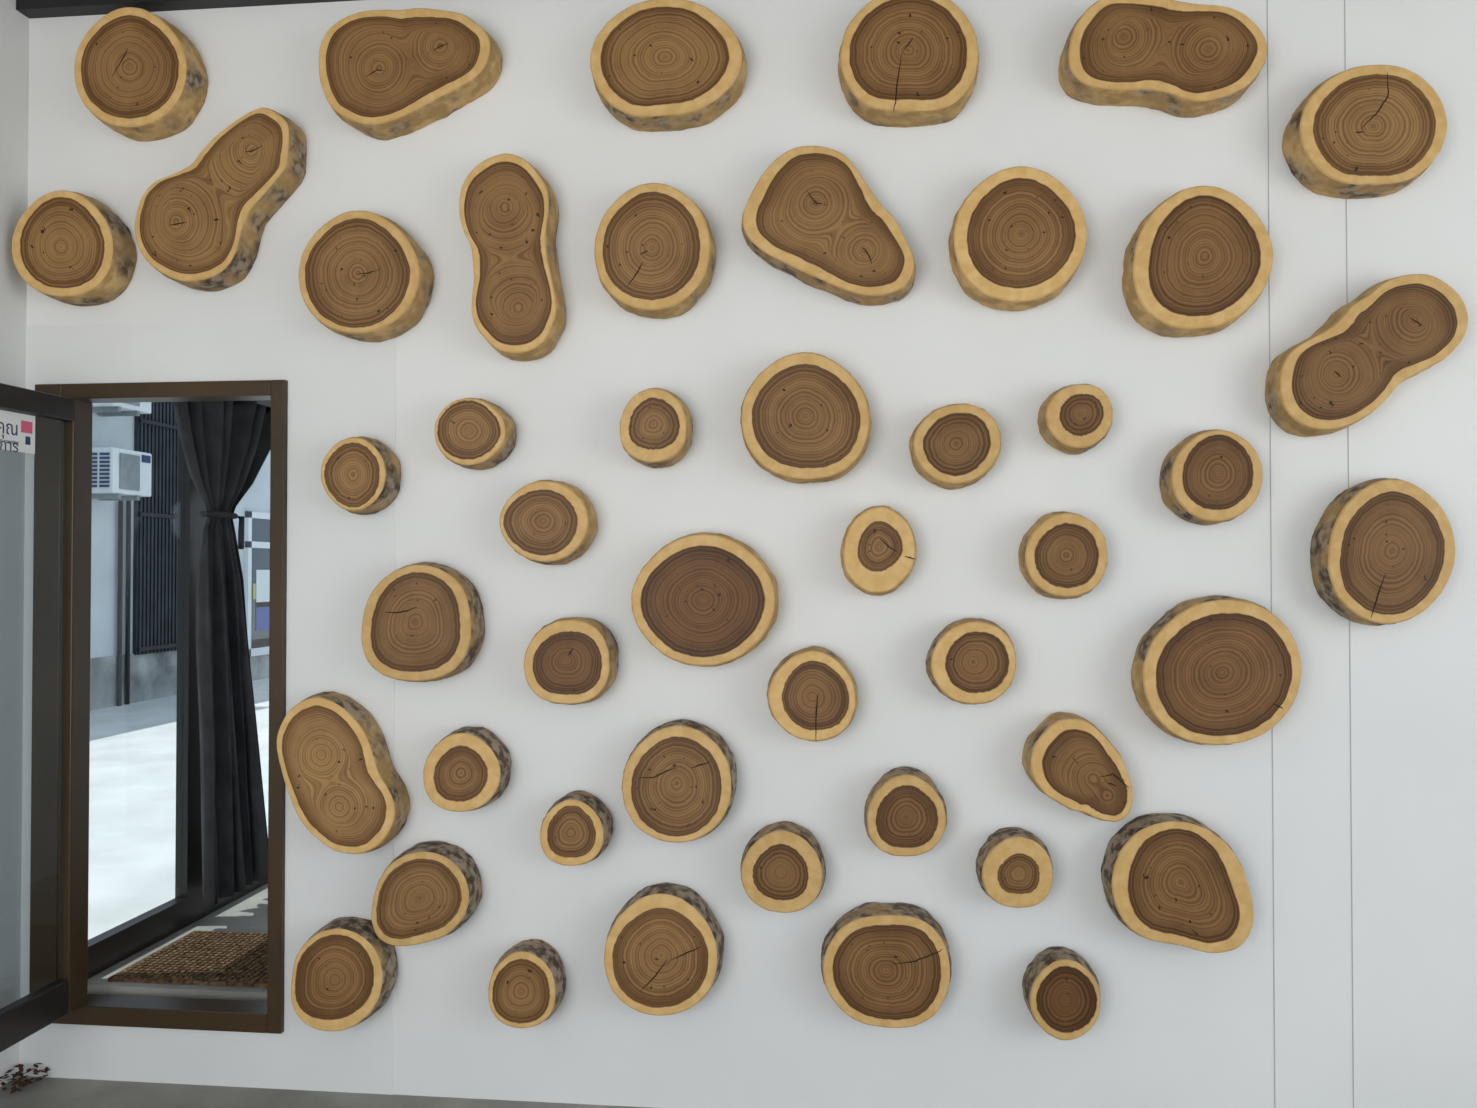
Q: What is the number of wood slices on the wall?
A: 47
